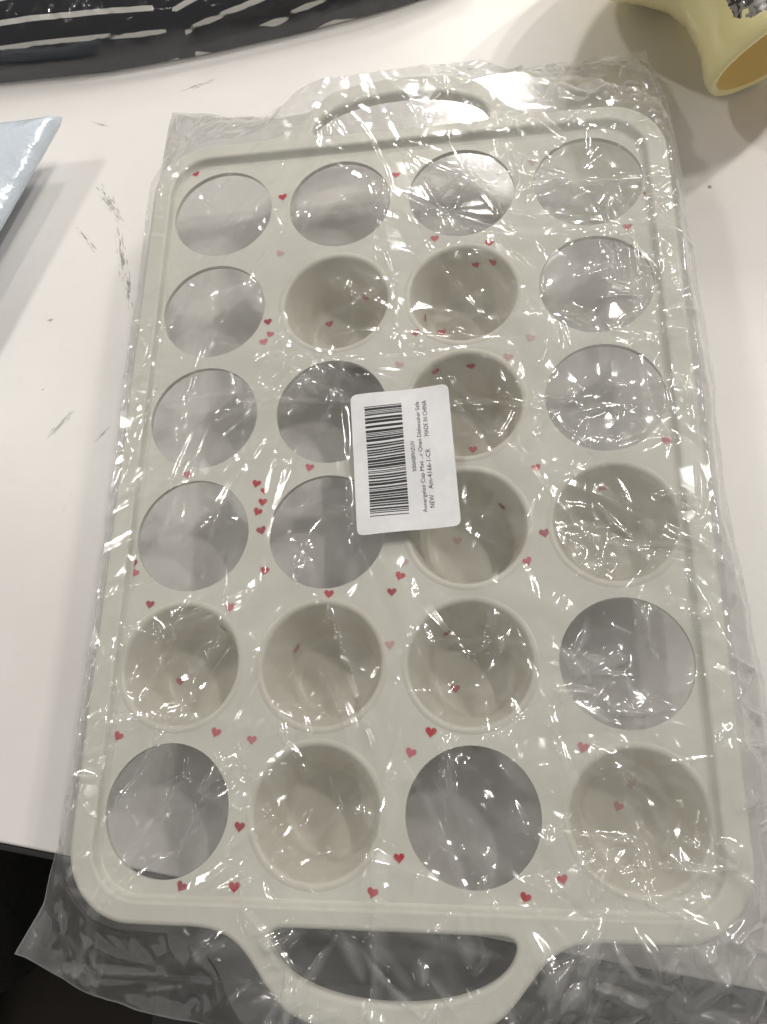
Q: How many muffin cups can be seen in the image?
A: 10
